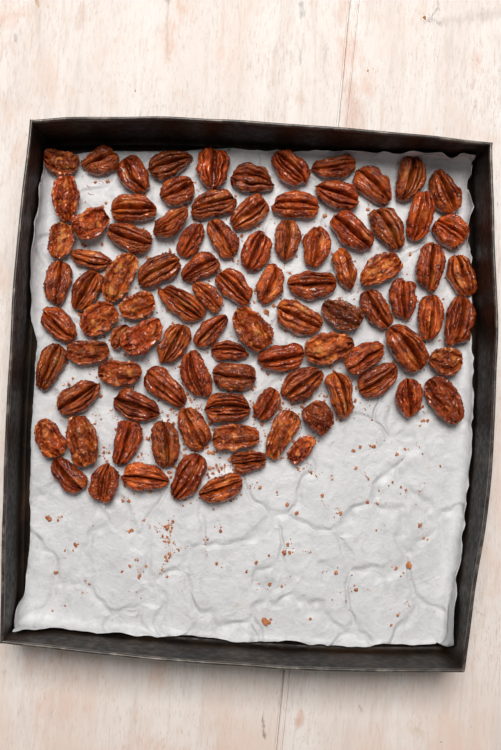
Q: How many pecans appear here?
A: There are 96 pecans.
